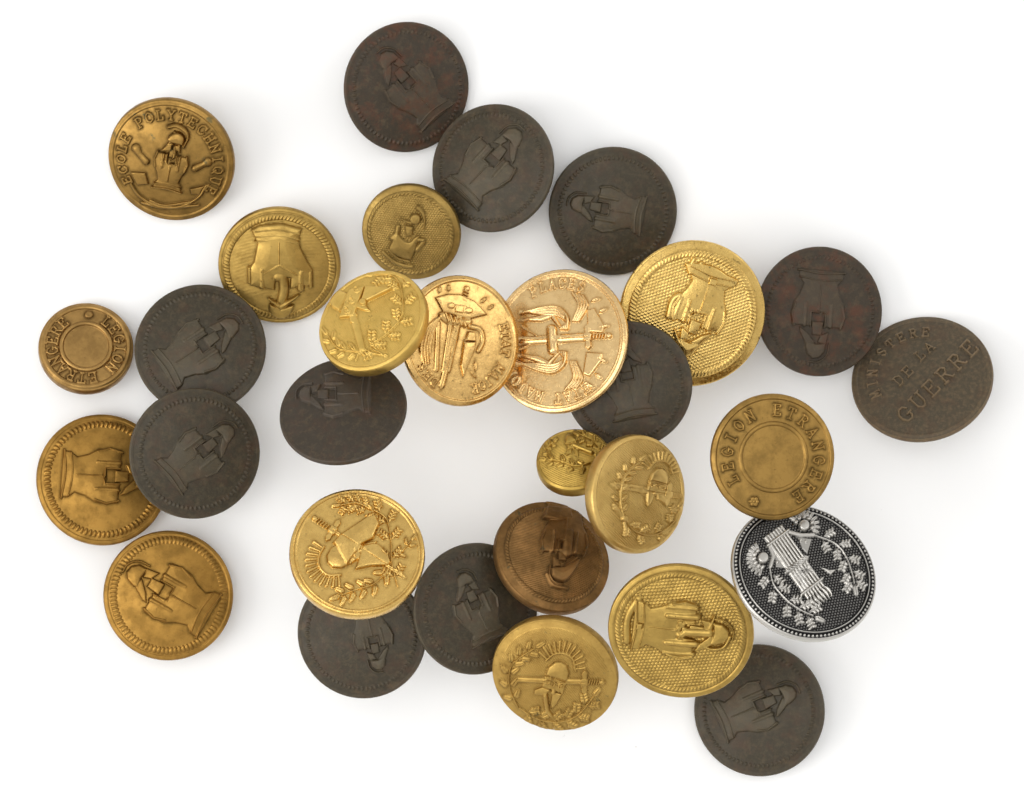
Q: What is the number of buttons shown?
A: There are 30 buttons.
